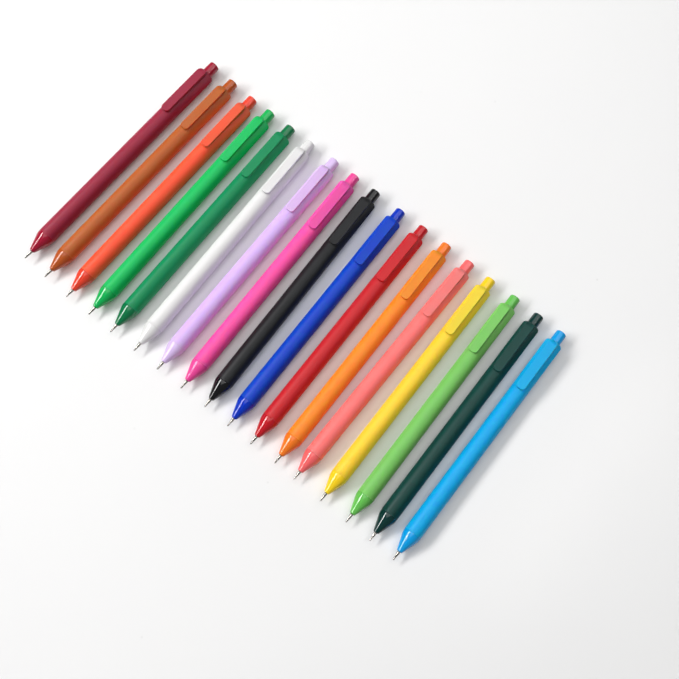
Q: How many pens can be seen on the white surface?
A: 17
